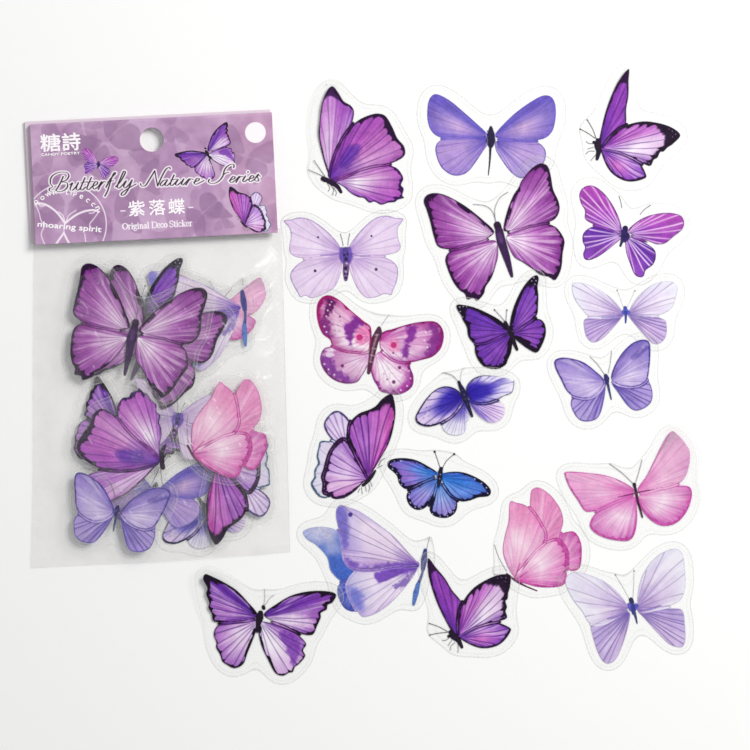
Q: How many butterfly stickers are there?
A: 32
